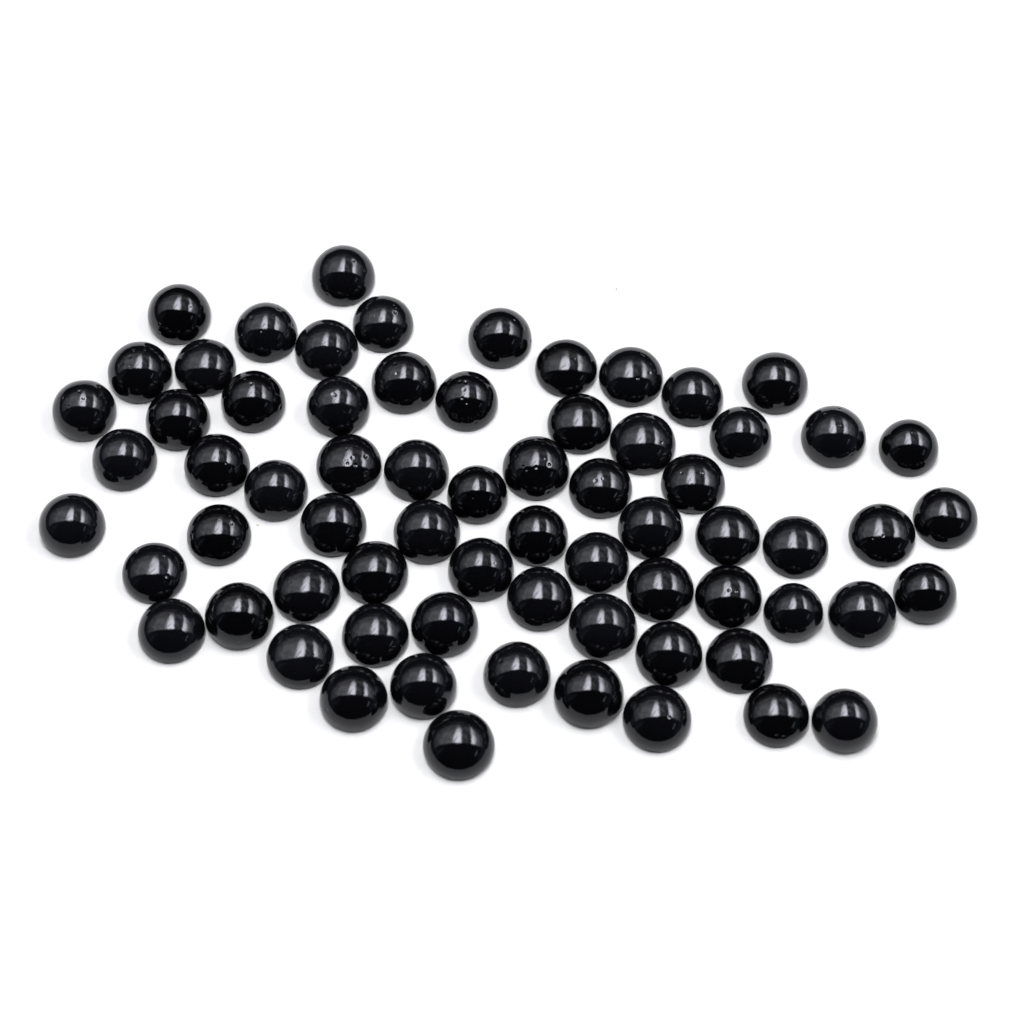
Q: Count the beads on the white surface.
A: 69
